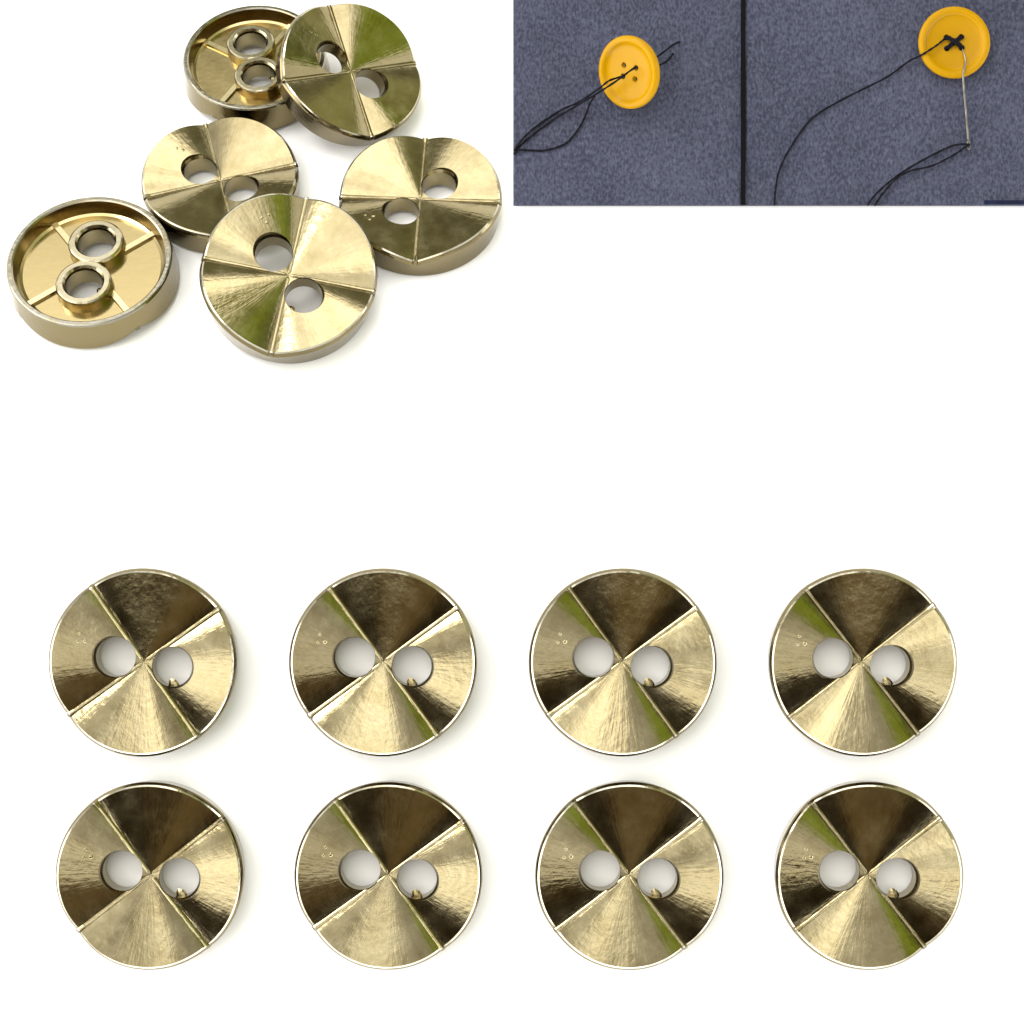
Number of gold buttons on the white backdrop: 14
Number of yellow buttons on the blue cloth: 2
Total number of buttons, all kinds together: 16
